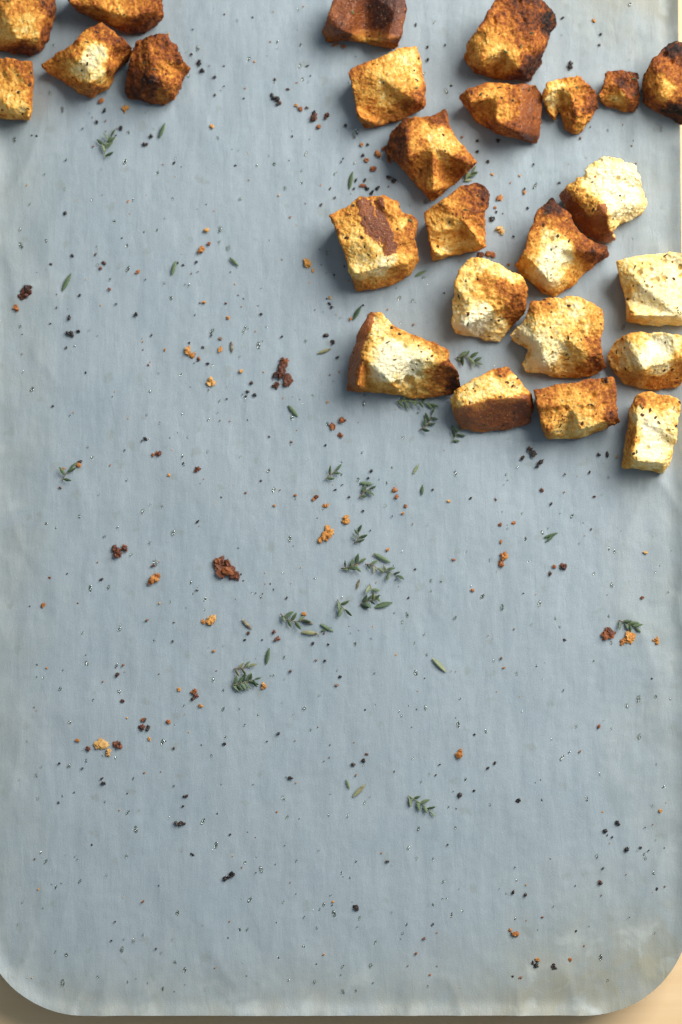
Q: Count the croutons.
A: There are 25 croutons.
